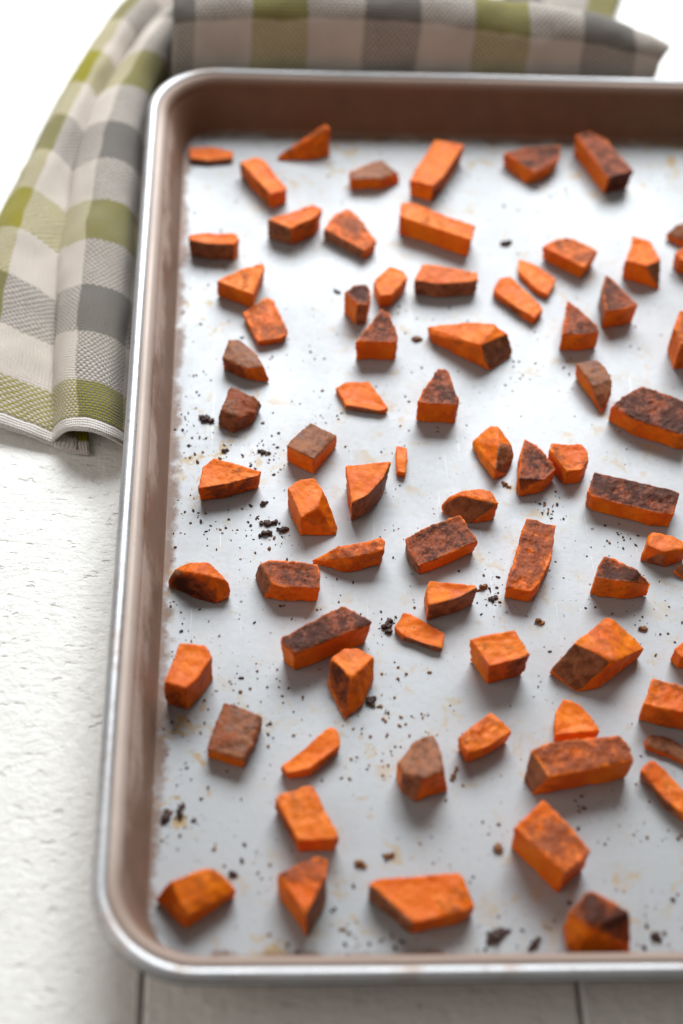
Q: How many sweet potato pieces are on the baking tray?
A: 74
